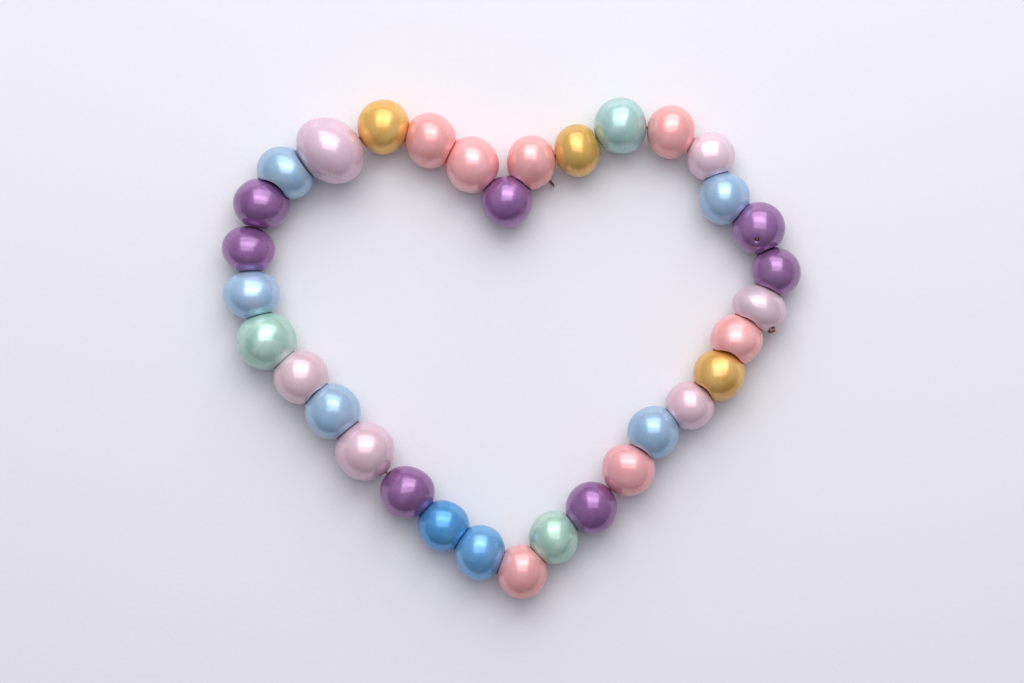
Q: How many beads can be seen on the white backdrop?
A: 33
